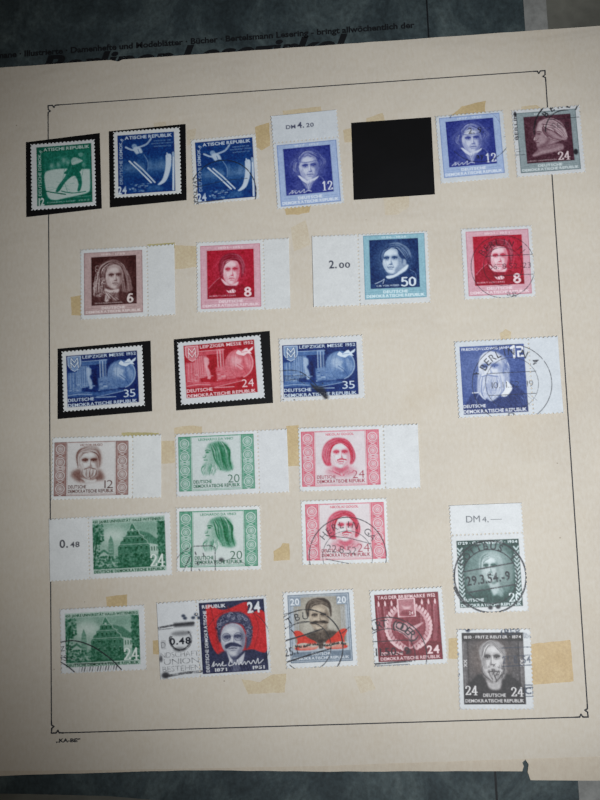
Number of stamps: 26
